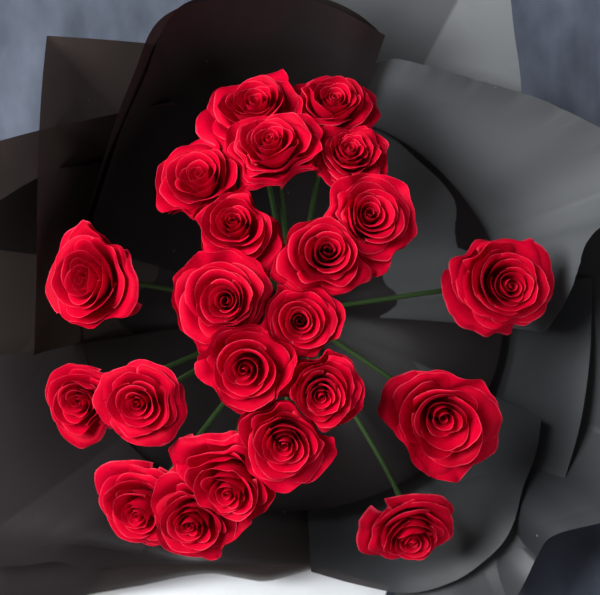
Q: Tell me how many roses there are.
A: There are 22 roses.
